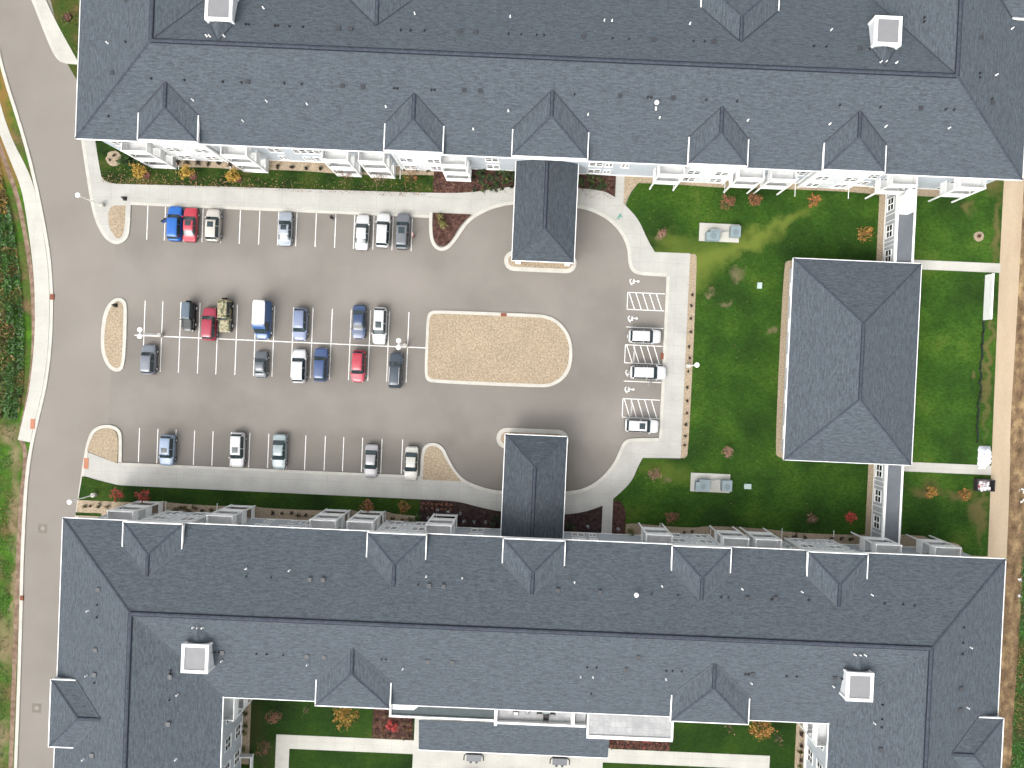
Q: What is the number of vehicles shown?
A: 28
